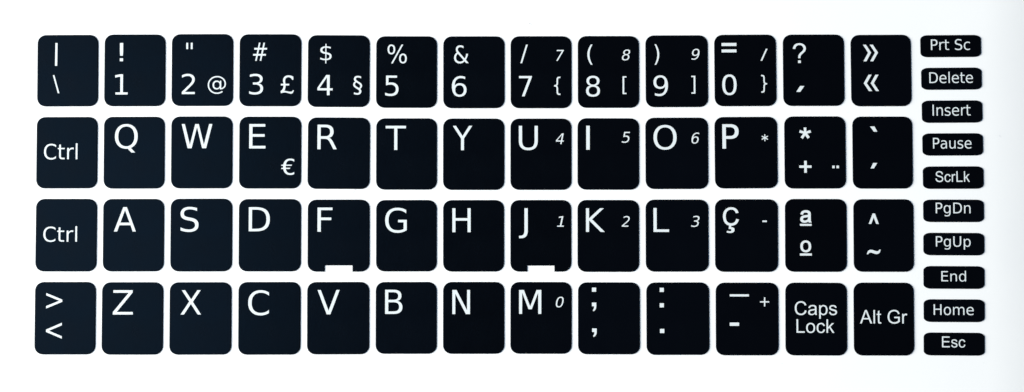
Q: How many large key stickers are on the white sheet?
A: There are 52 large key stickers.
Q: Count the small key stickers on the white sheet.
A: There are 10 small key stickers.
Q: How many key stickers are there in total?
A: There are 62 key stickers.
